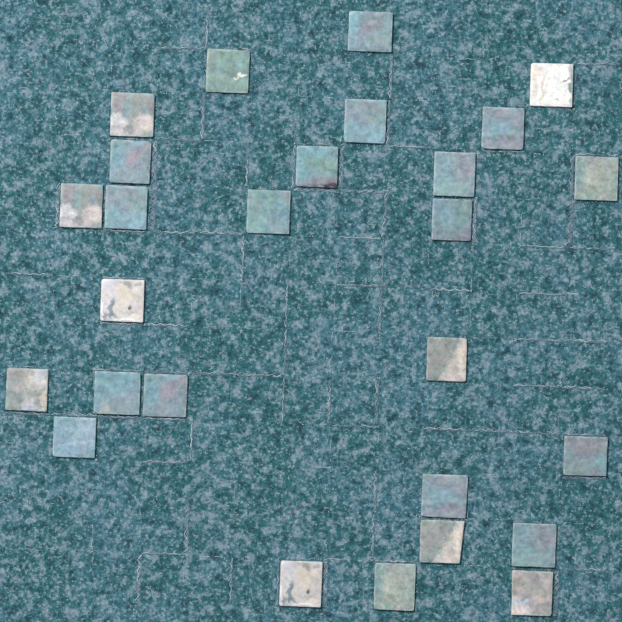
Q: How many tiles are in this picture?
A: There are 27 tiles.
